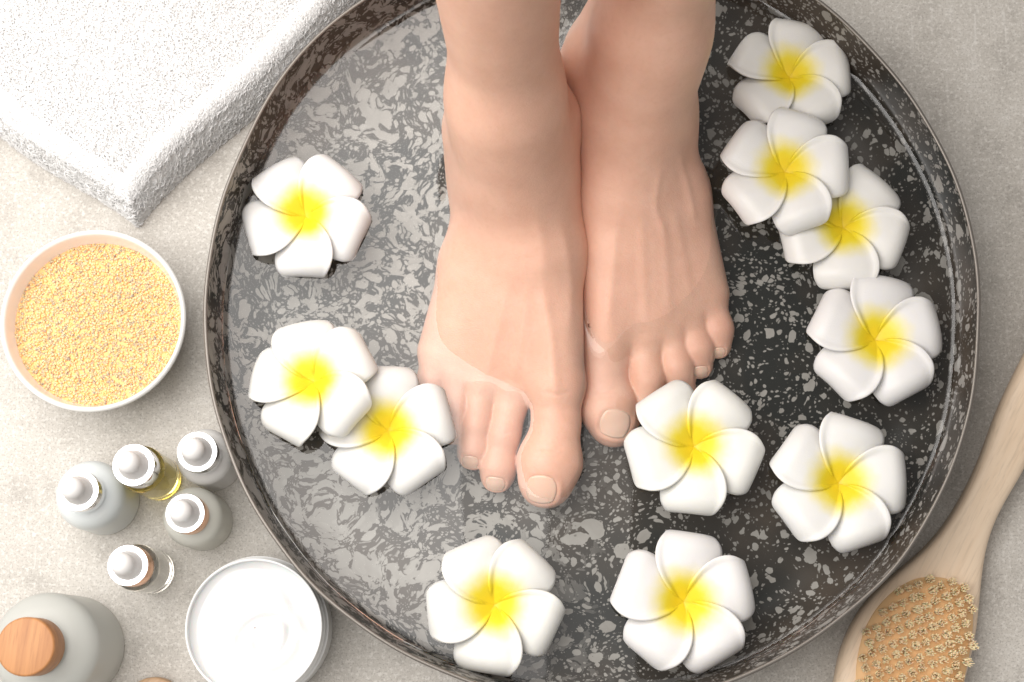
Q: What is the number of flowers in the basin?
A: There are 11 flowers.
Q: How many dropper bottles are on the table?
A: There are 5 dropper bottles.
